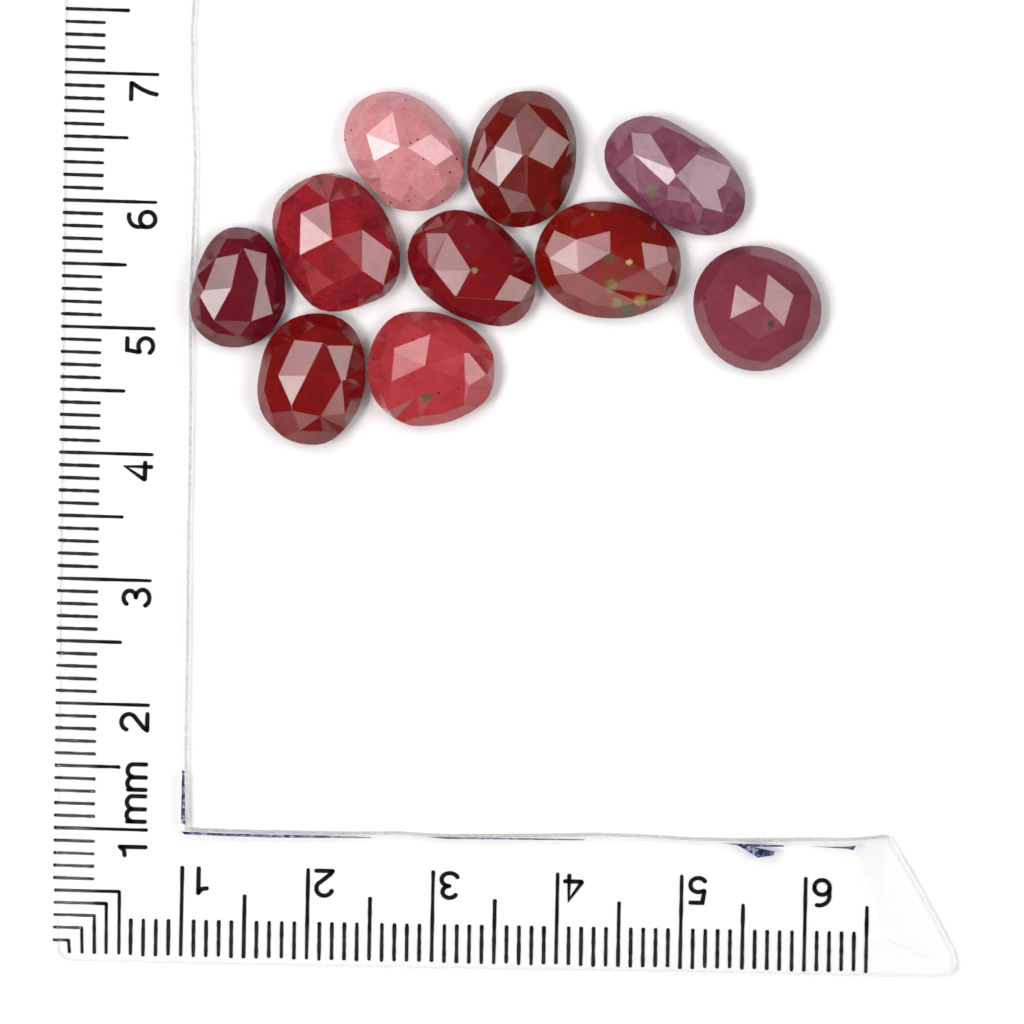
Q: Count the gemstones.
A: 10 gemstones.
